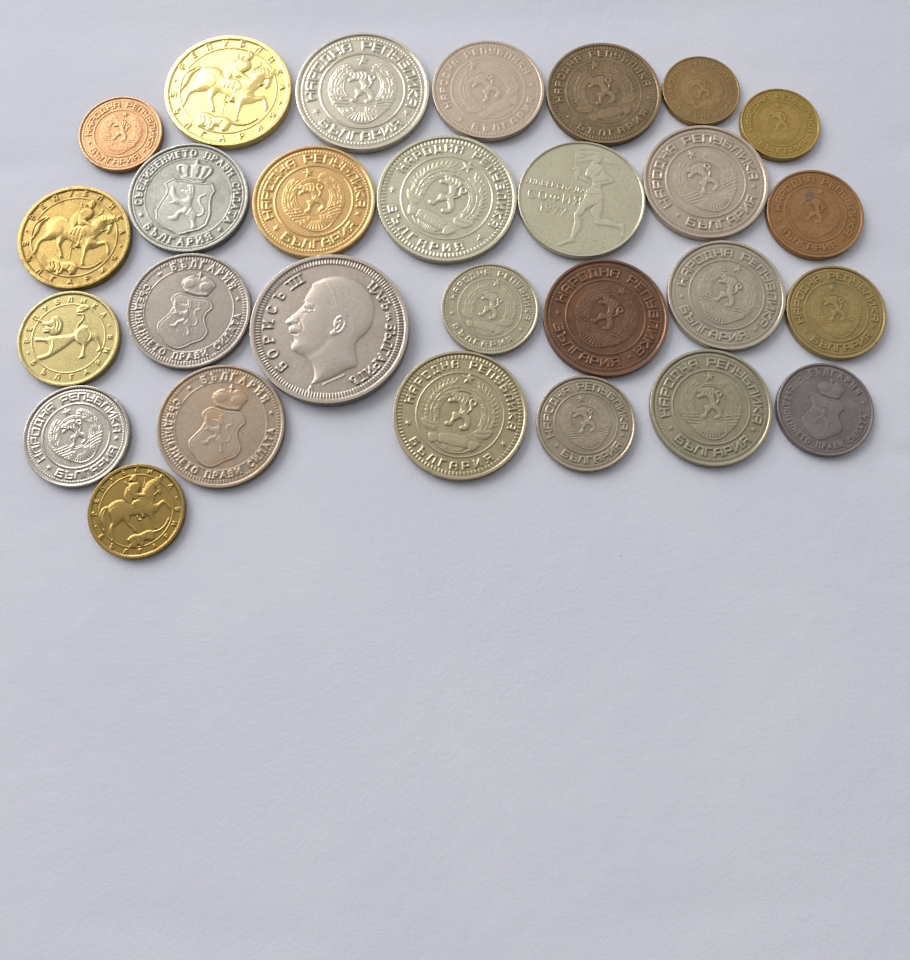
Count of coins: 28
